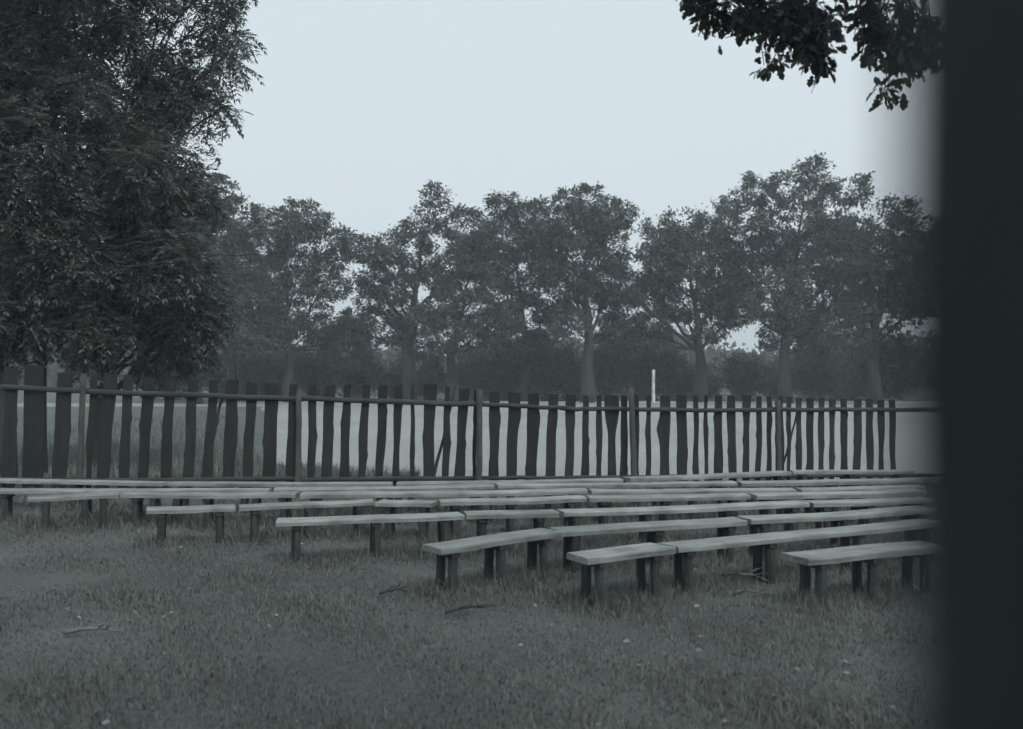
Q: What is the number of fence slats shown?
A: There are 56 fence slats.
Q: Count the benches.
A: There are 30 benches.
